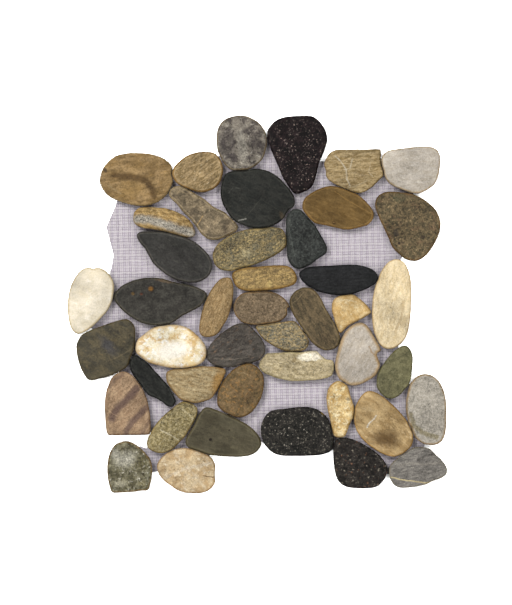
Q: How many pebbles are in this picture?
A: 44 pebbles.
